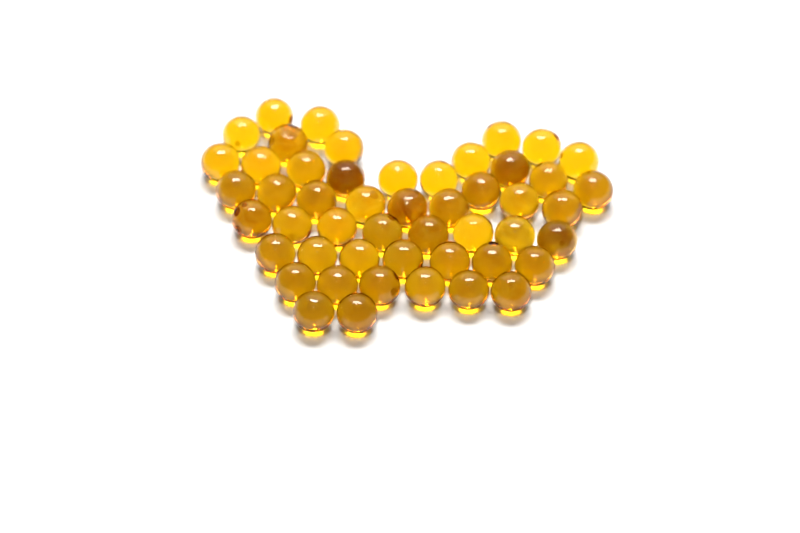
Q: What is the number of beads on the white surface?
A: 50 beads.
